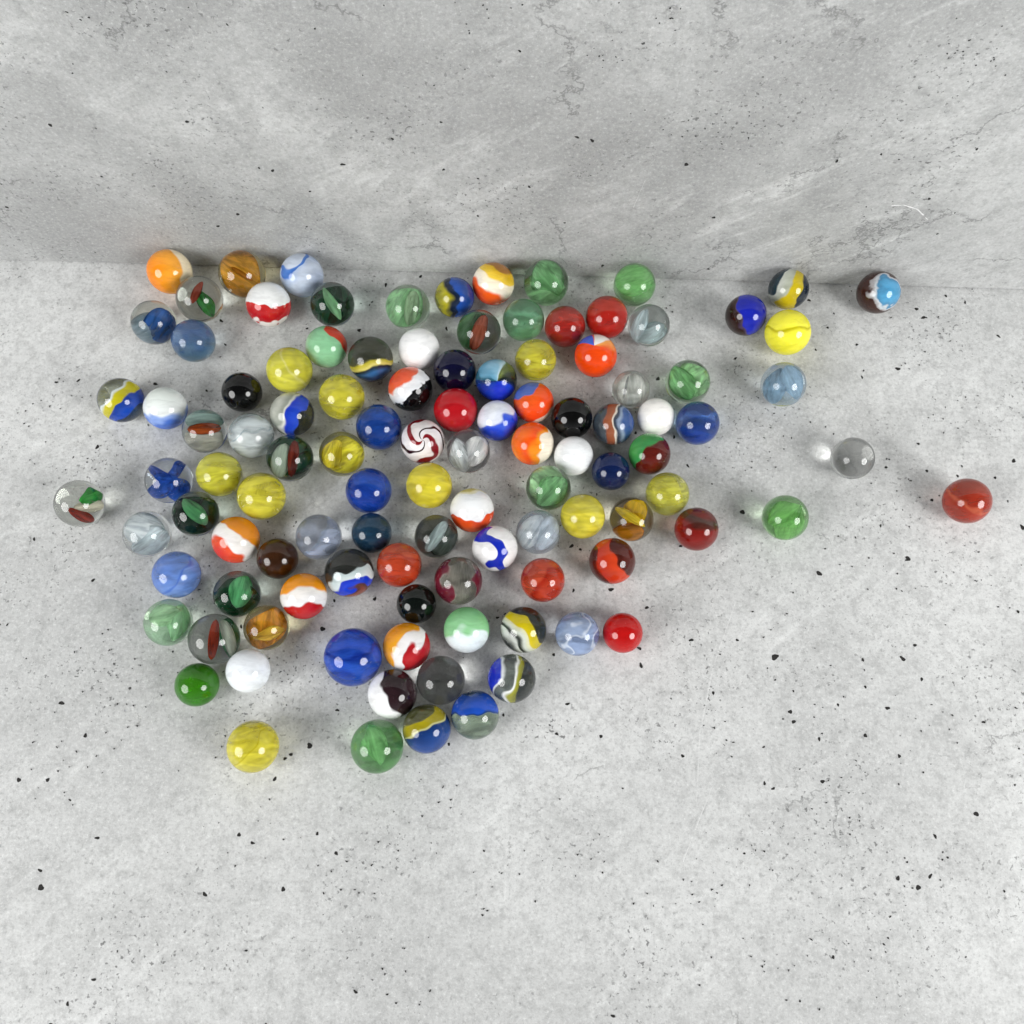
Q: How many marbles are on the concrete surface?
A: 108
